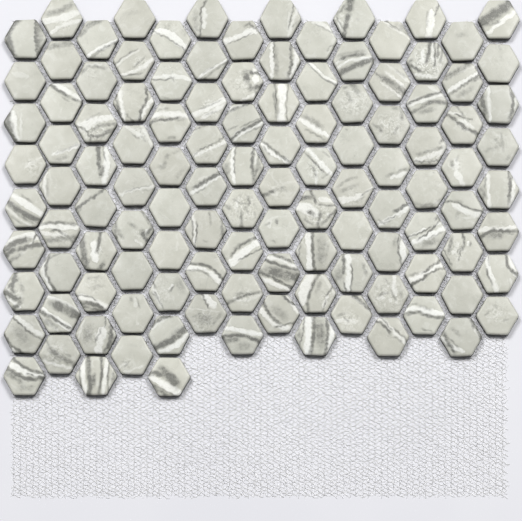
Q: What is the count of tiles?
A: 117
